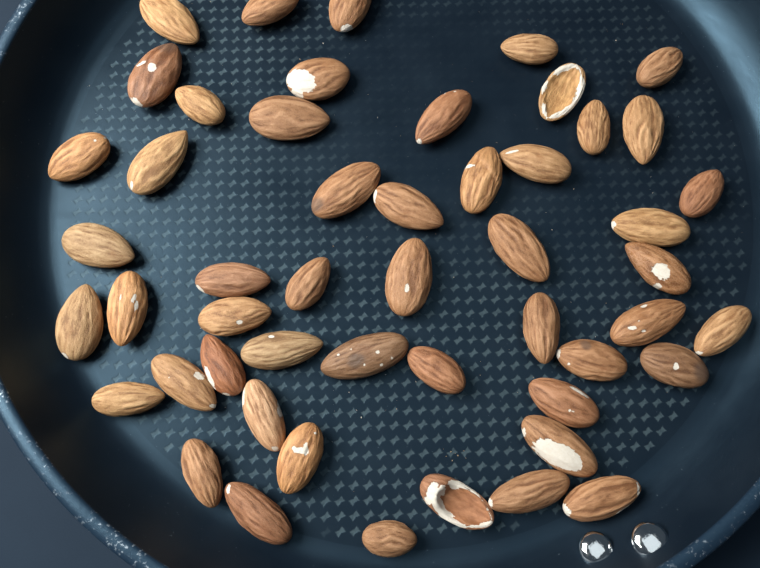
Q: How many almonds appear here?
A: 51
